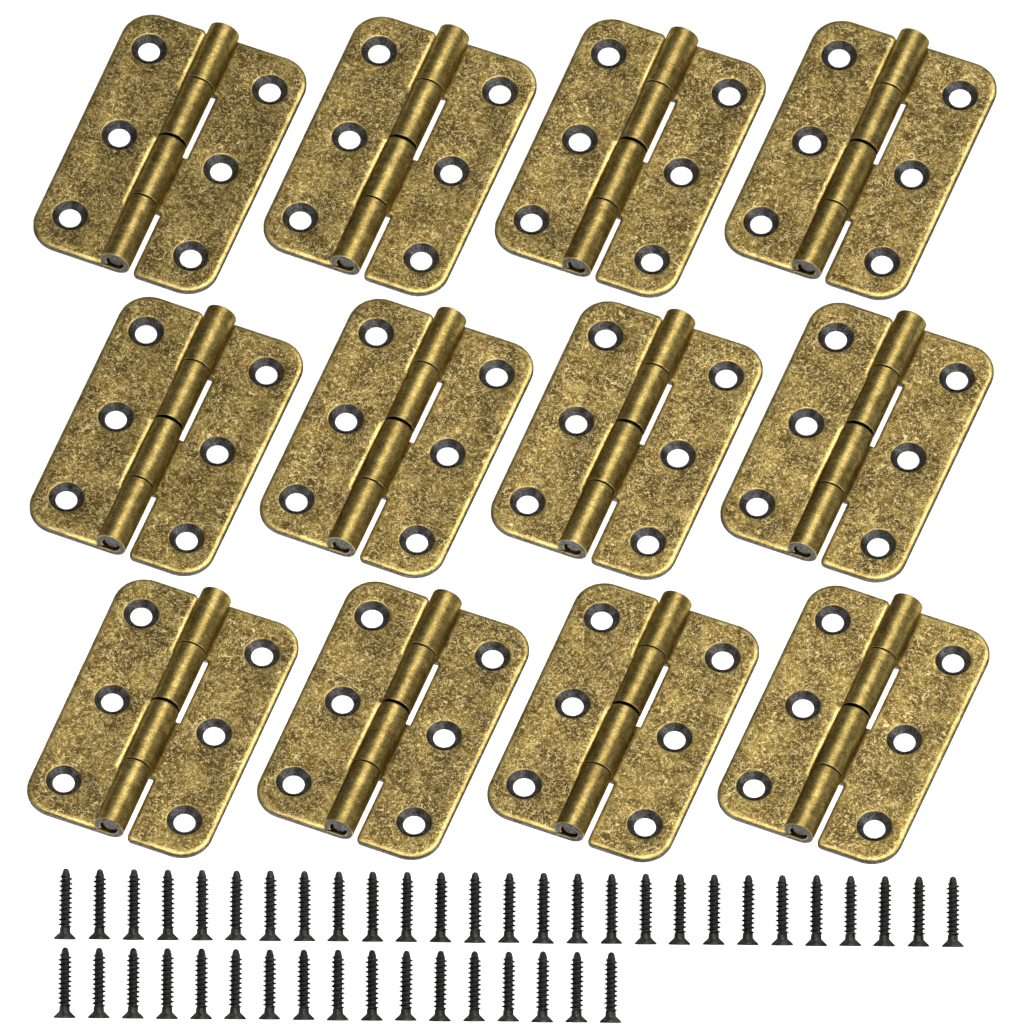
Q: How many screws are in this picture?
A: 44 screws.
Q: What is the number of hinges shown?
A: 12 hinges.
